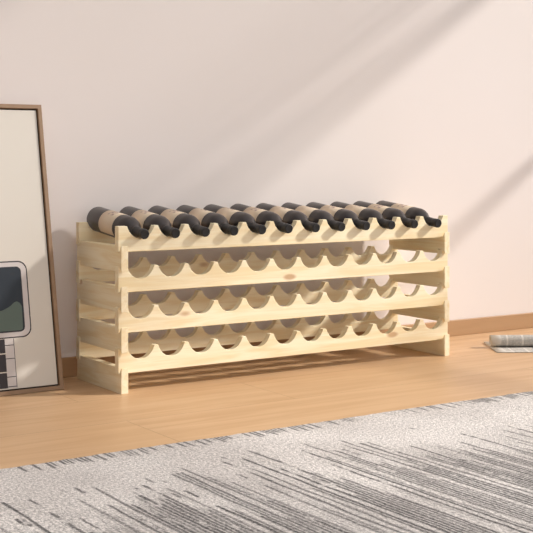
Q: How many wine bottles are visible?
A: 12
